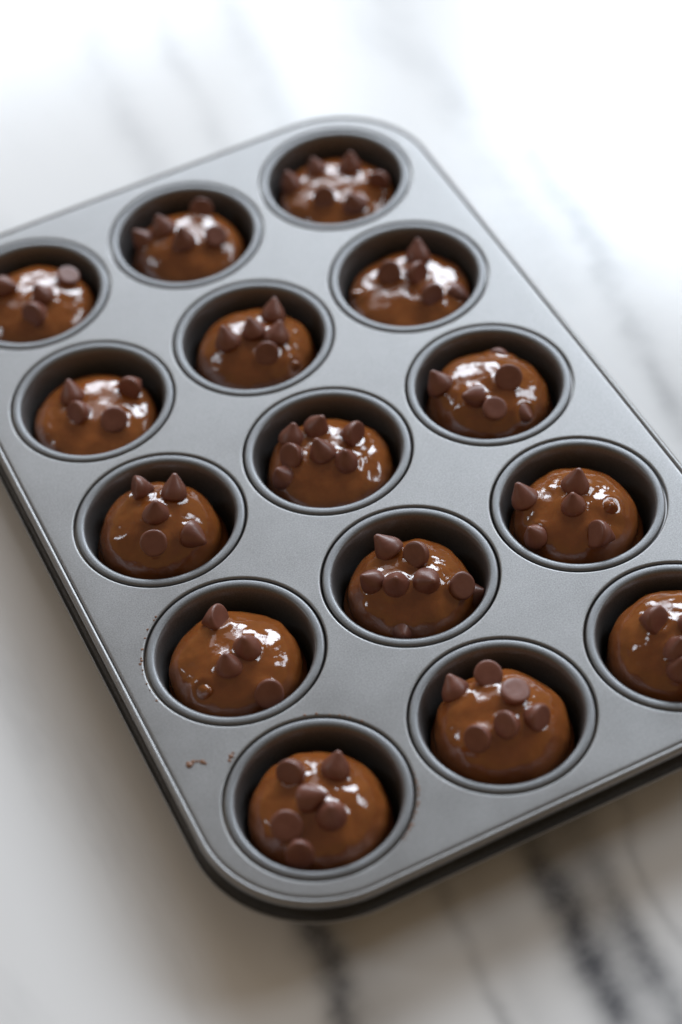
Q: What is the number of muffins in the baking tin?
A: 15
